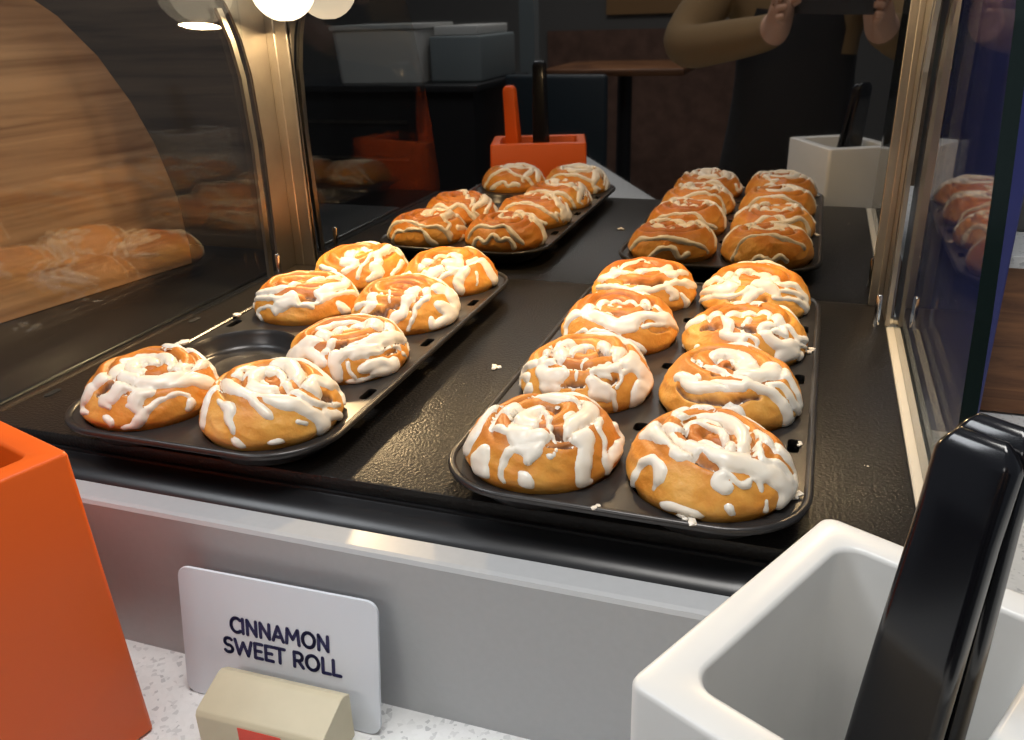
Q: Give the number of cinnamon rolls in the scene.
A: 15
